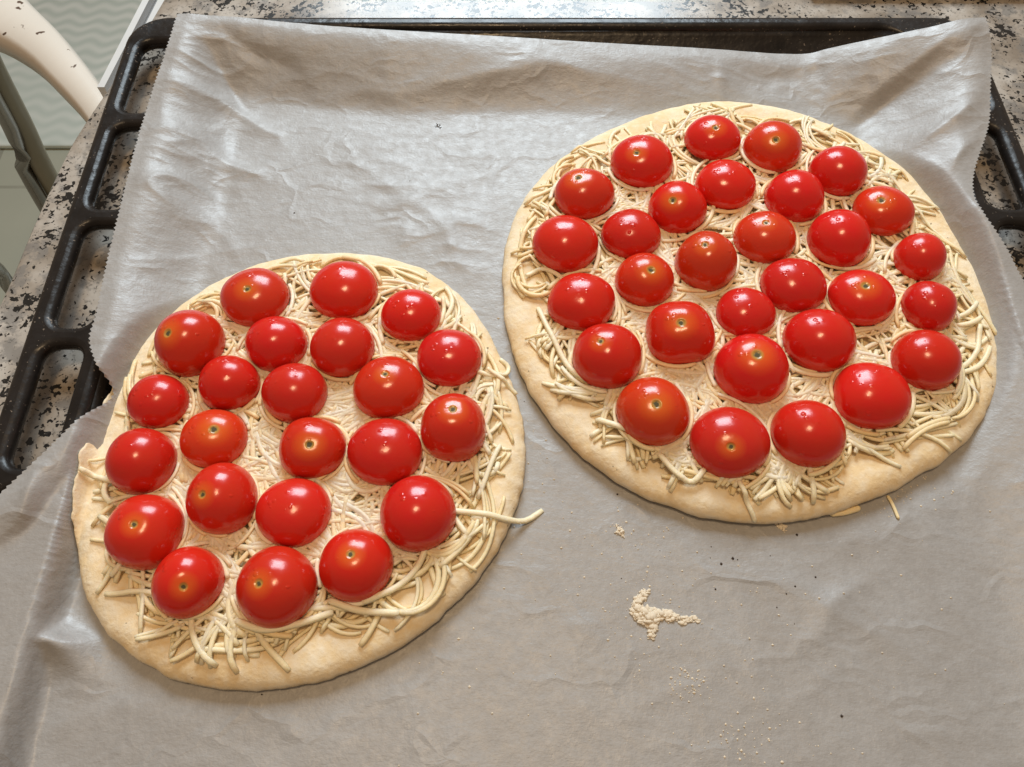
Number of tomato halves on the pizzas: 53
